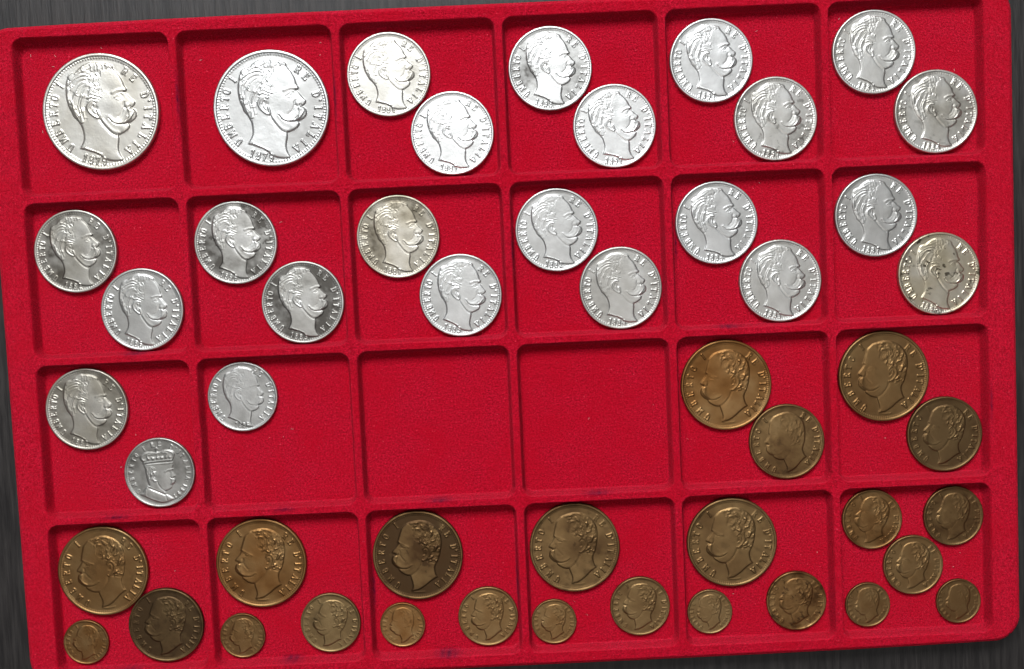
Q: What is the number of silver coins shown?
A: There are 25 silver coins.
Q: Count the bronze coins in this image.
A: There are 24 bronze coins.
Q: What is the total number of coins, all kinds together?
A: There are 49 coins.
